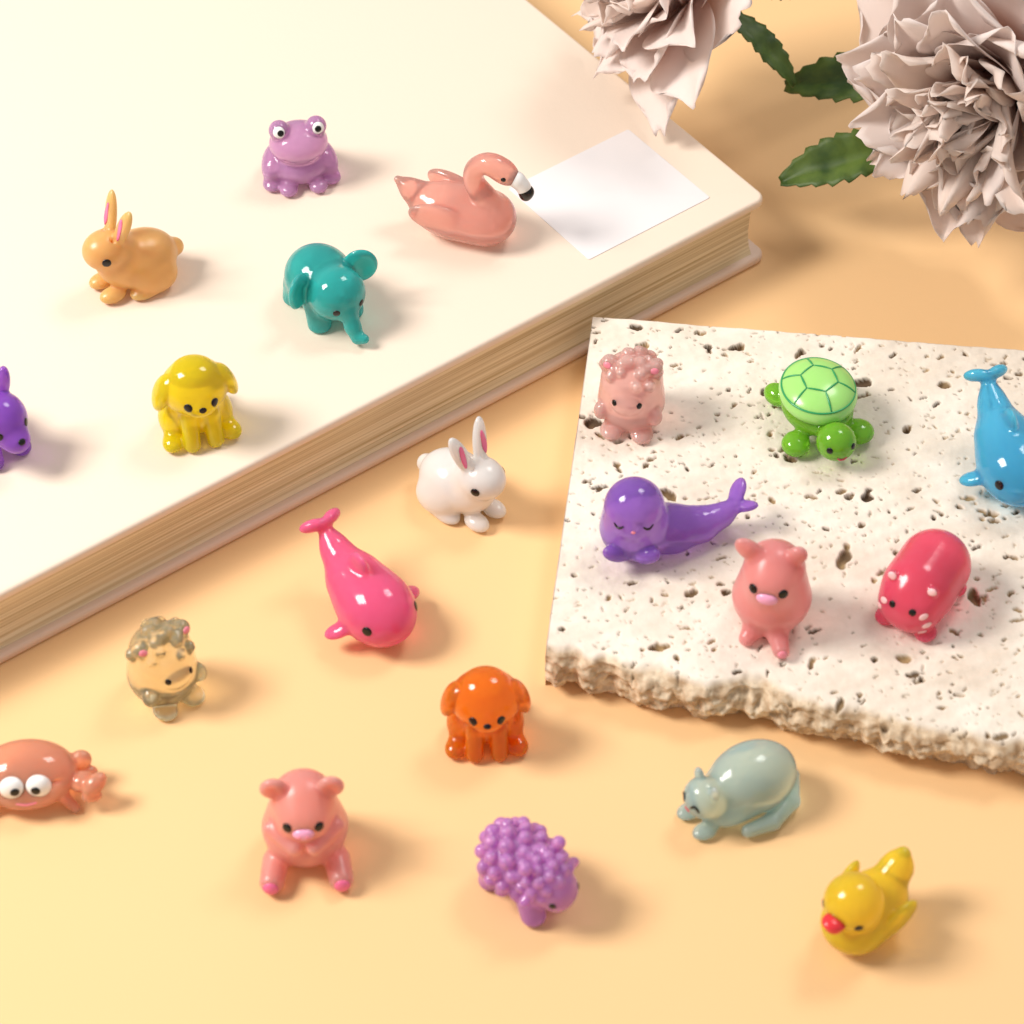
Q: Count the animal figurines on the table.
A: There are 21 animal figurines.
